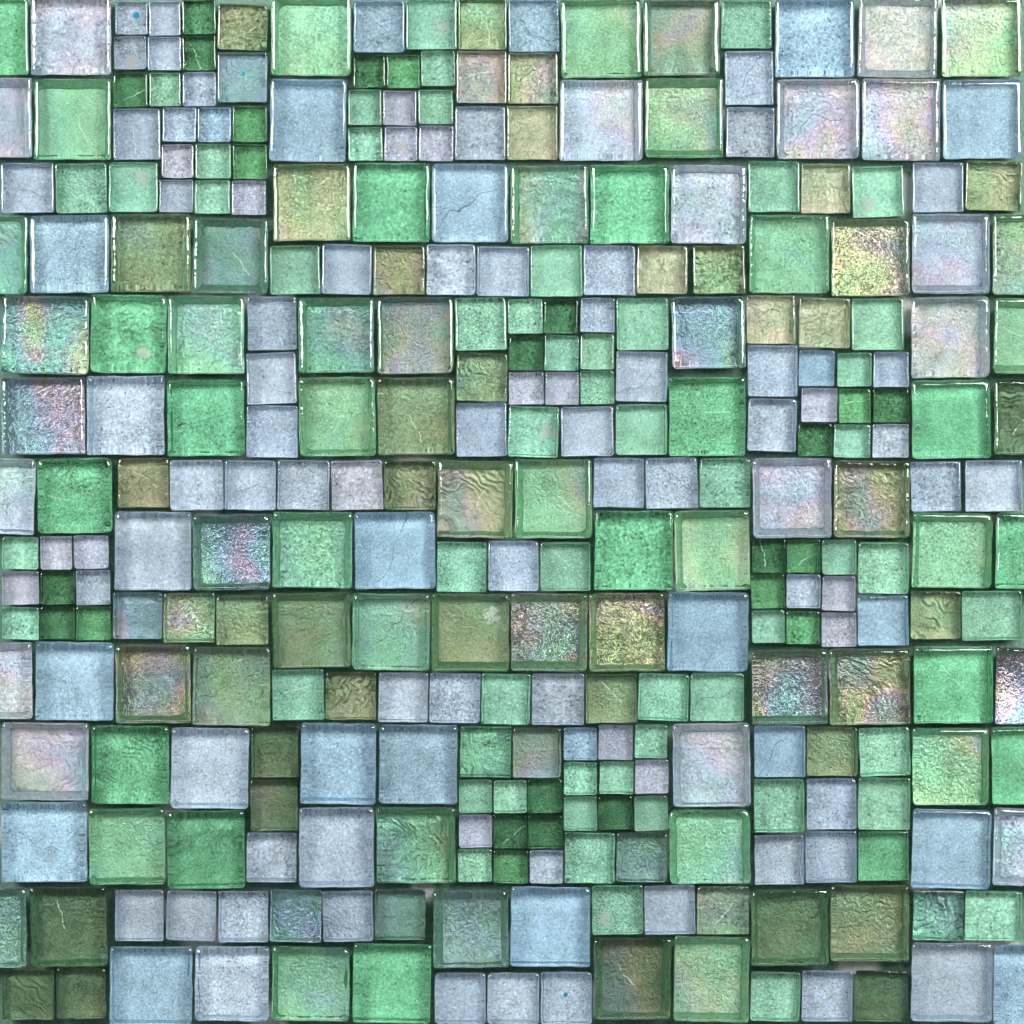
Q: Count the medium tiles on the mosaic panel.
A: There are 112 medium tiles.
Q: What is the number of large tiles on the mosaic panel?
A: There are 104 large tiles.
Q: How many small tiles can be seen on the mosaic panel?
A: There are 81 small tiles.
